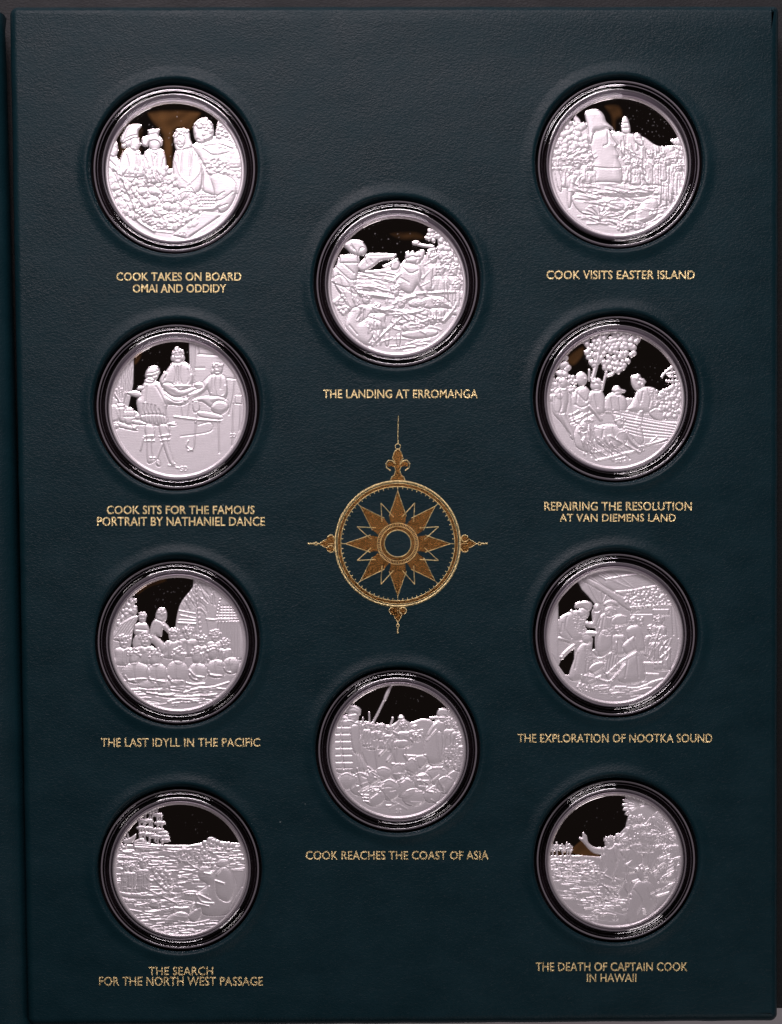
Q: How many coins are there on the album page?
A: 10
